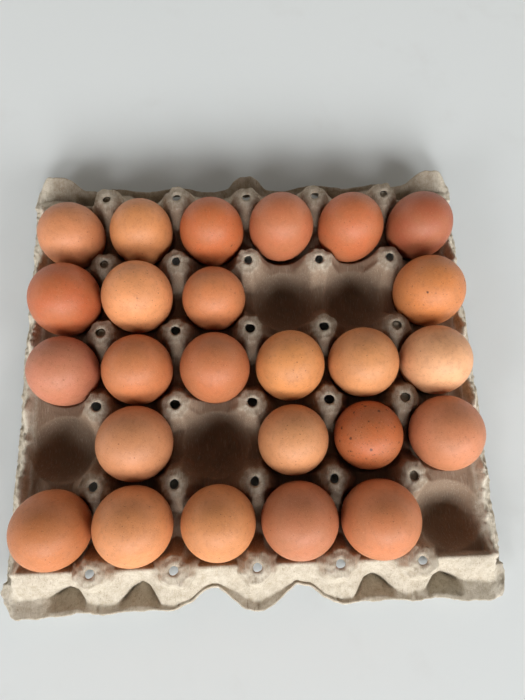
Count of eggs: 25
